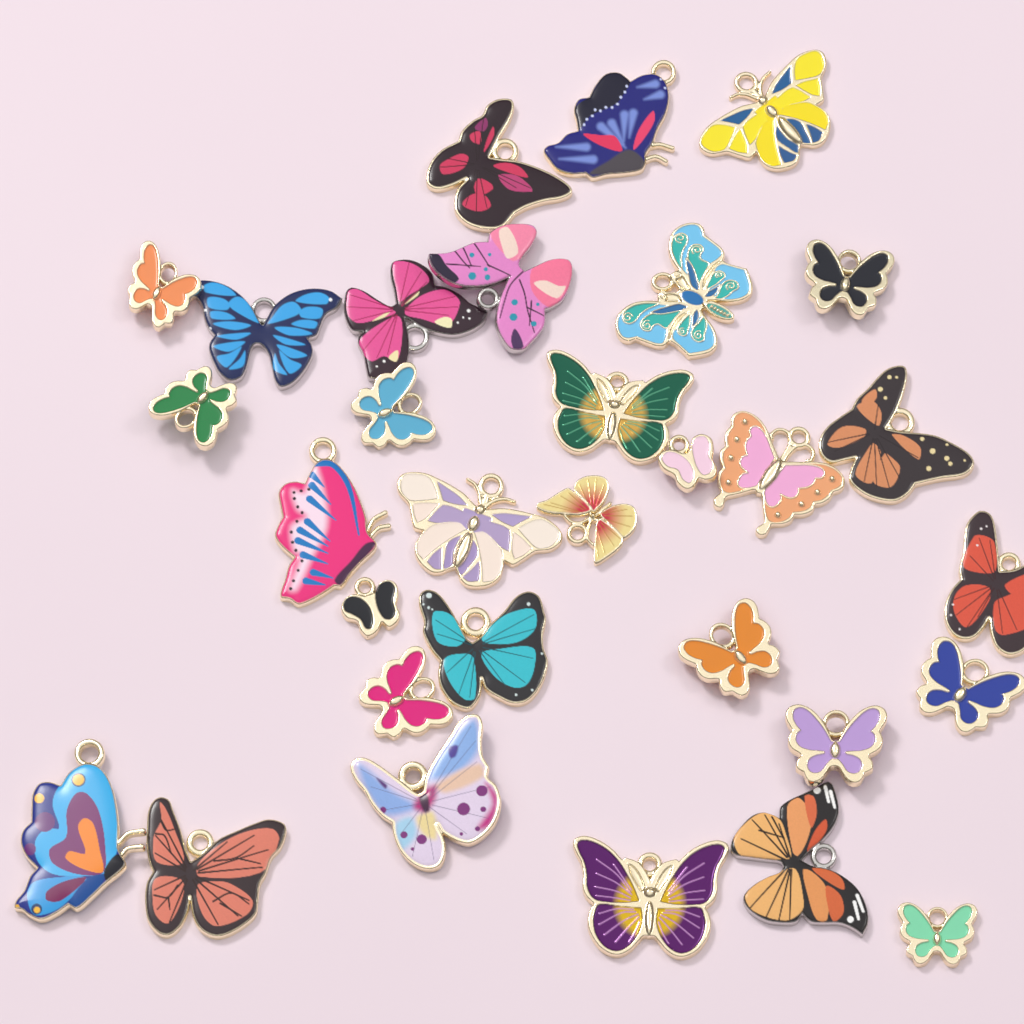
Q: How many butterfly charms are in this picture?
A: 31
